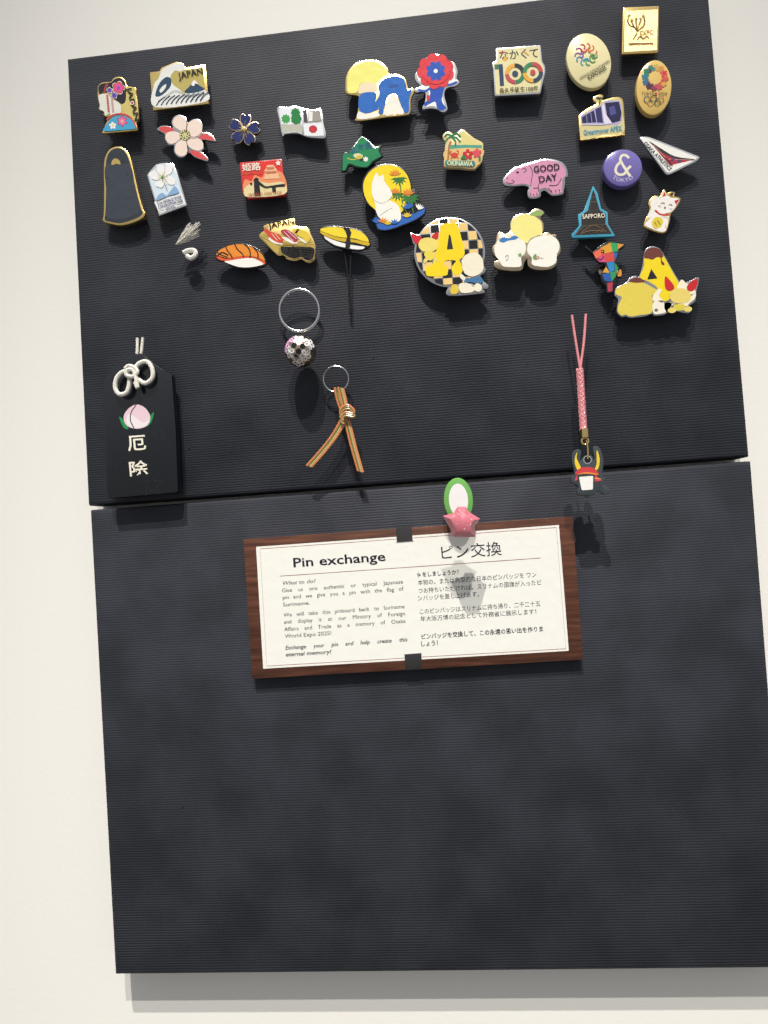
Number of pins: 30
